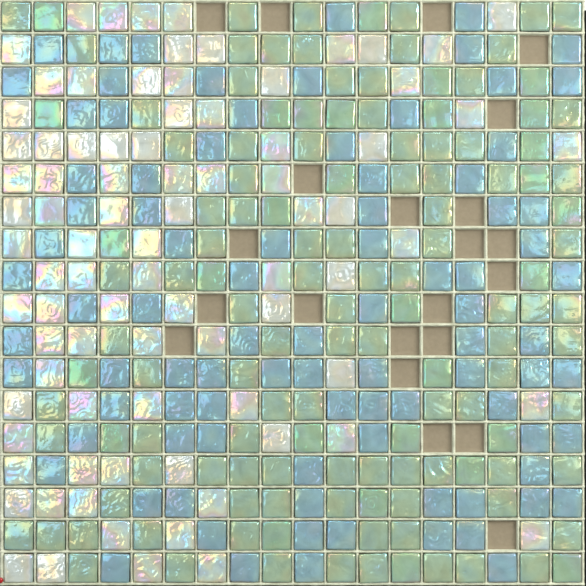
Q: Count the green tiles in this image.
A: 128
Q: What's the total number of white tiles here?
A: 84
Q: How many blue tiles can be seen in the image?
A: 90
